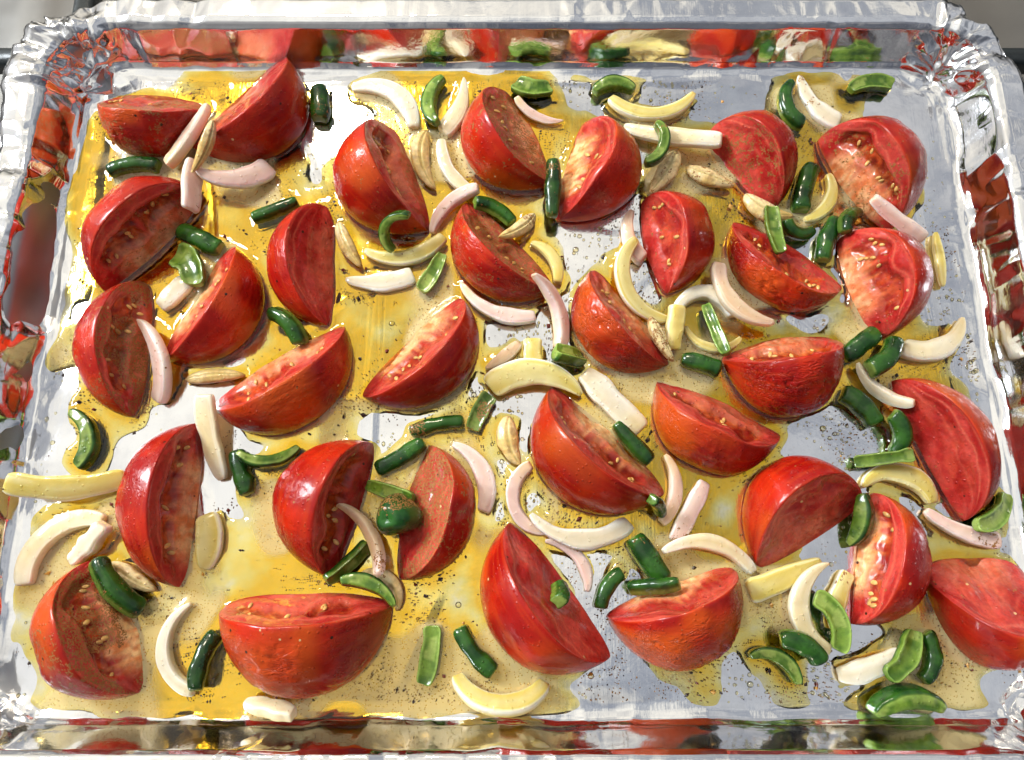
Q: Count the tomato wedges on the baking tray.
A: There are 32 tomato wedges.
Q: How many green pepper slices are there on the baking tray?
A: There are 57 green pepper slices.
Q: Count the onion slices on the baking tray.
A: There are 55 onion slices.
